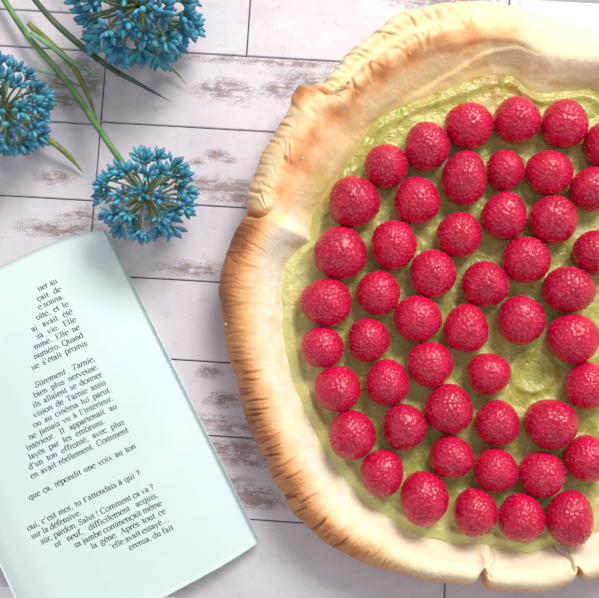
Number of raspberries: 49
